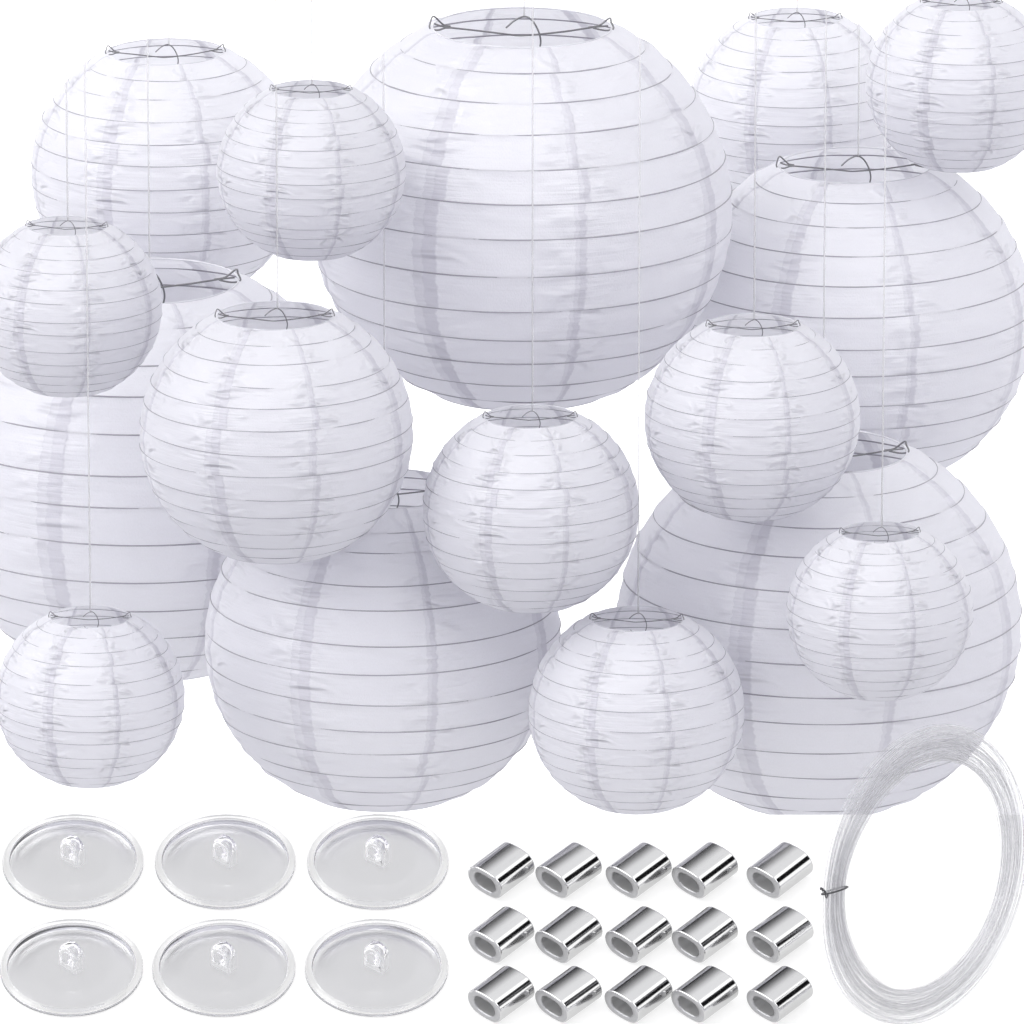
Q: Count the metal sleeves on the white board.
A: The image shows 15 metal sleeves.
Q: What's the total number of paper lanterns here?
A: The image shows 16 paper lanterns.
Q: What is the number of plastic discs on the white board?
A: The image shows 6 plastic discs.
